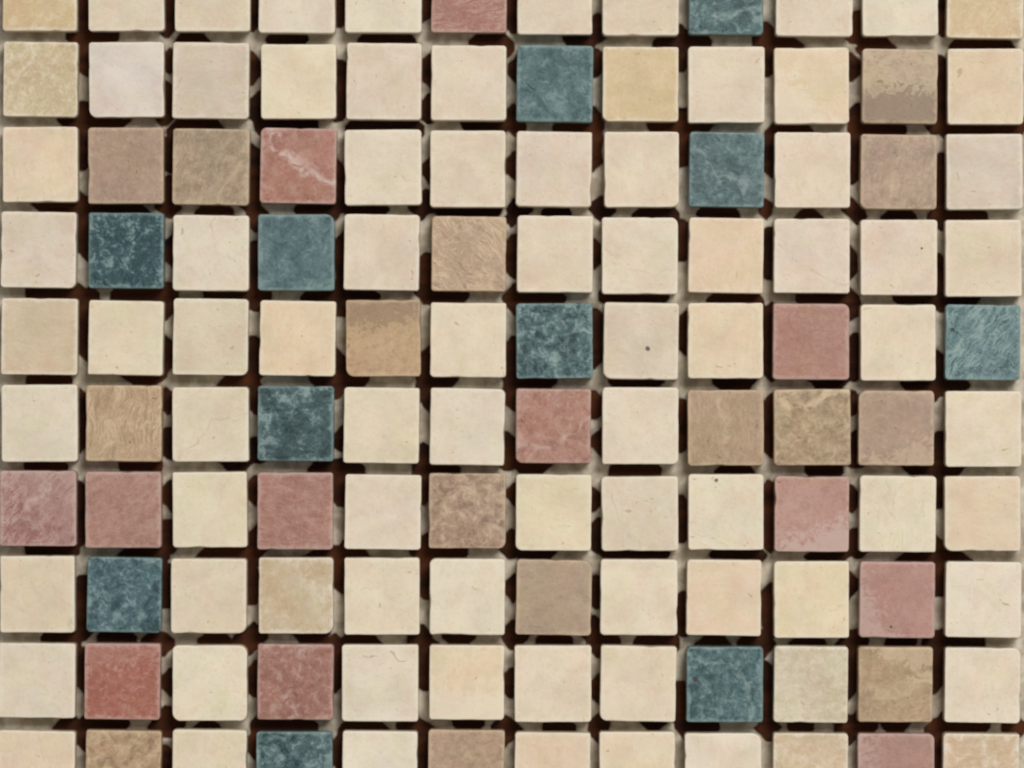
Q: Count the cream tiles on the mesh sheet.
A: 82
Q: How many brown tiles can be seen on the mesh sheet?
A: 15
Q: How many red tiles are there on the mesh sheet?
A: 12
